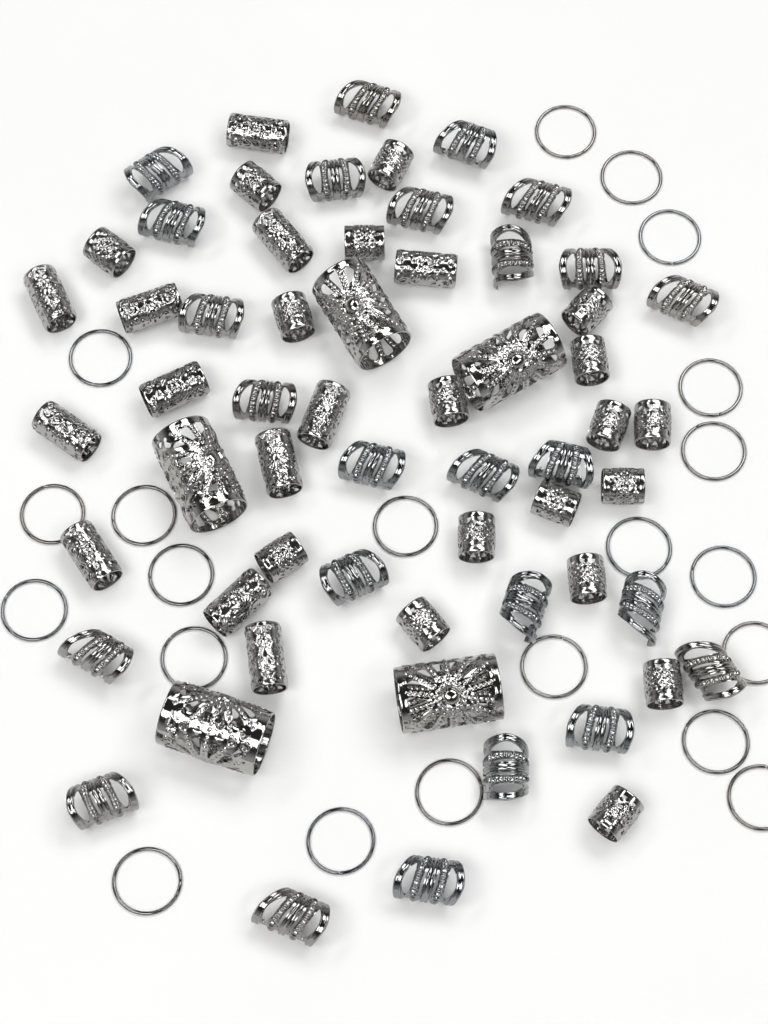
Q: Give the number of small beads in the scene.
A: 30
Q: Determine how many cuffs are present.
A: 25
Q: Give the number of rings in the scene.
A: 21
